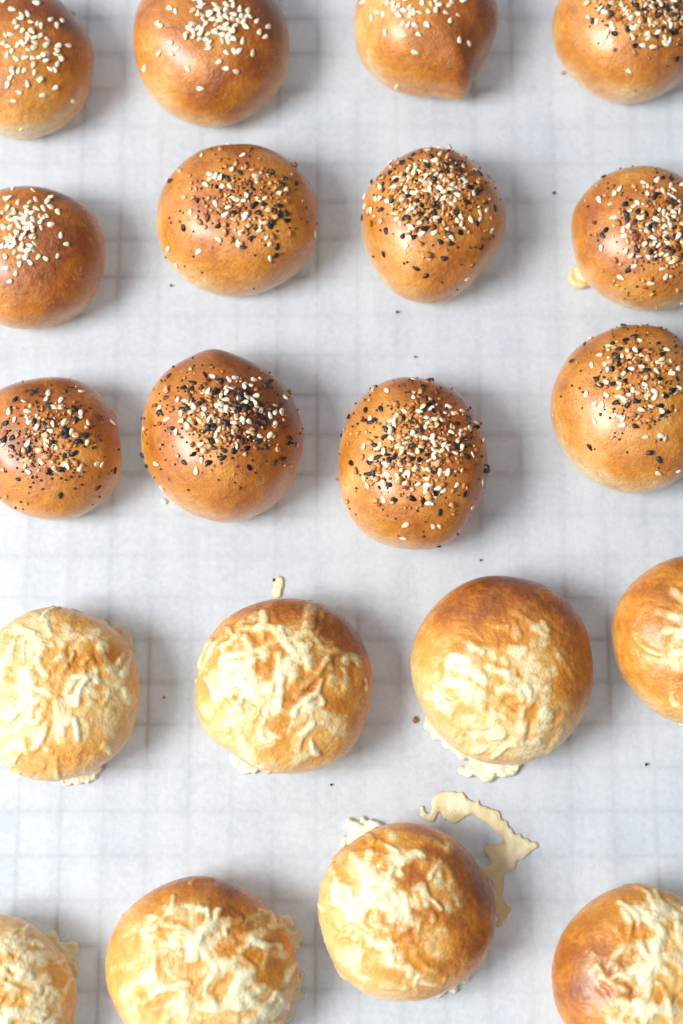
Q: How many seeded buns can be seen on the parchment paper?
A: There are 12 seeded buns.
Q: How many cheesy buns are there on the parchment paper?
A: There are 8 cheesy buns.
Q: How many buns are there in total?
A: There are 20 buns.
